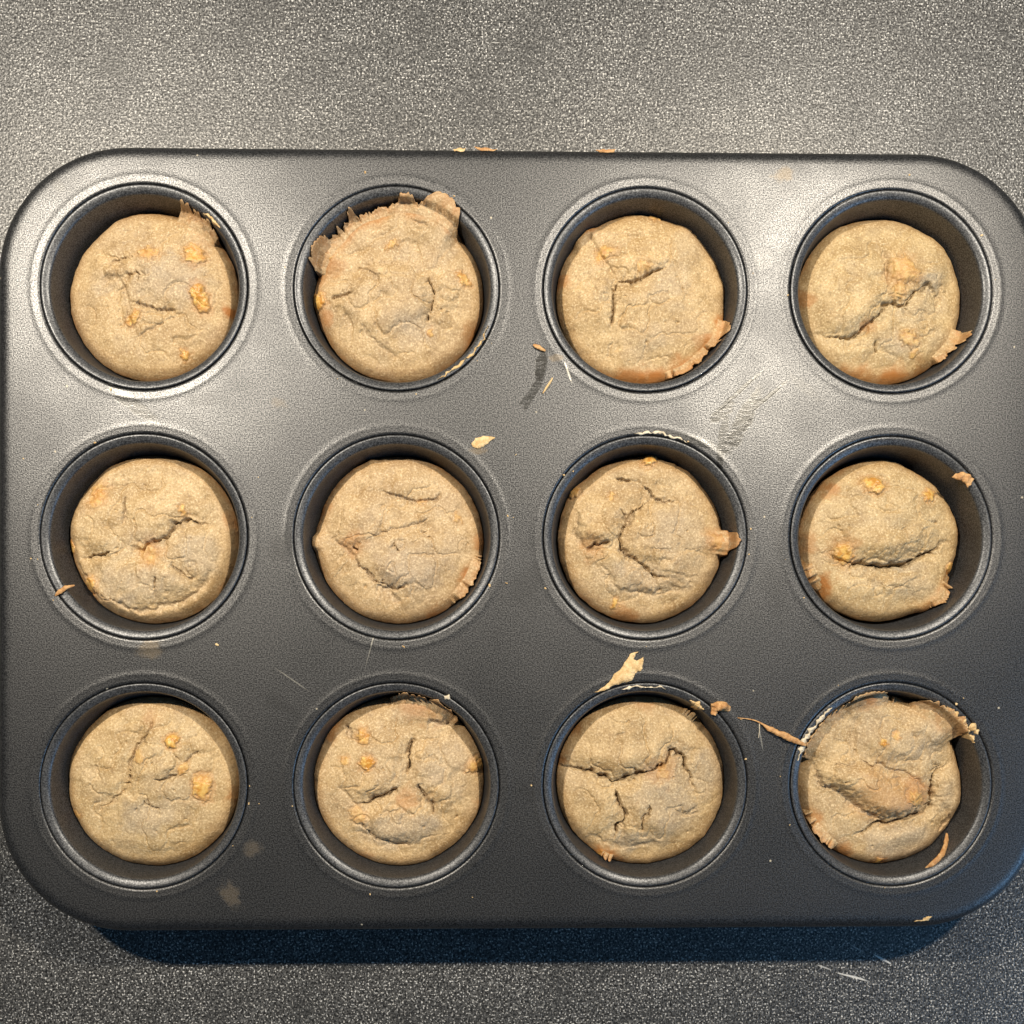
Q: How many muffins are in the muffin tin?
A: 12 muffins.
